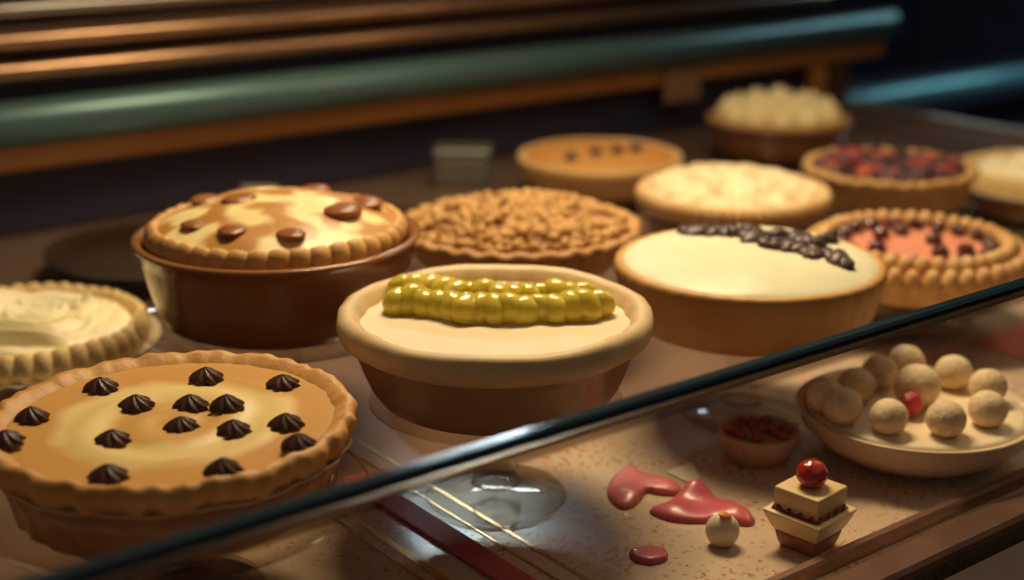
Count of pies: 12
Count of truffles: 11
